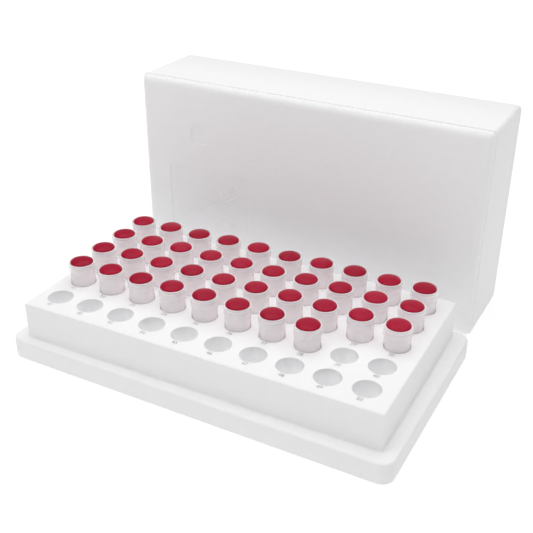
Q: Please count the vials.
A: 38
